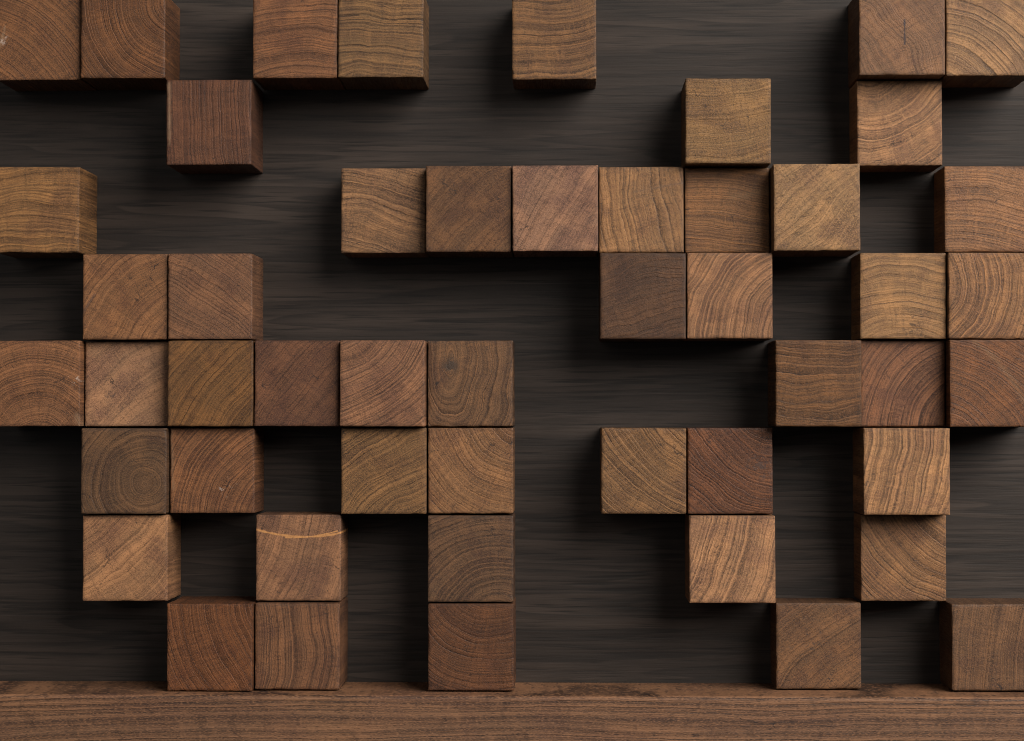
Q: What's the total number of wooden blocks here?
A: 50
